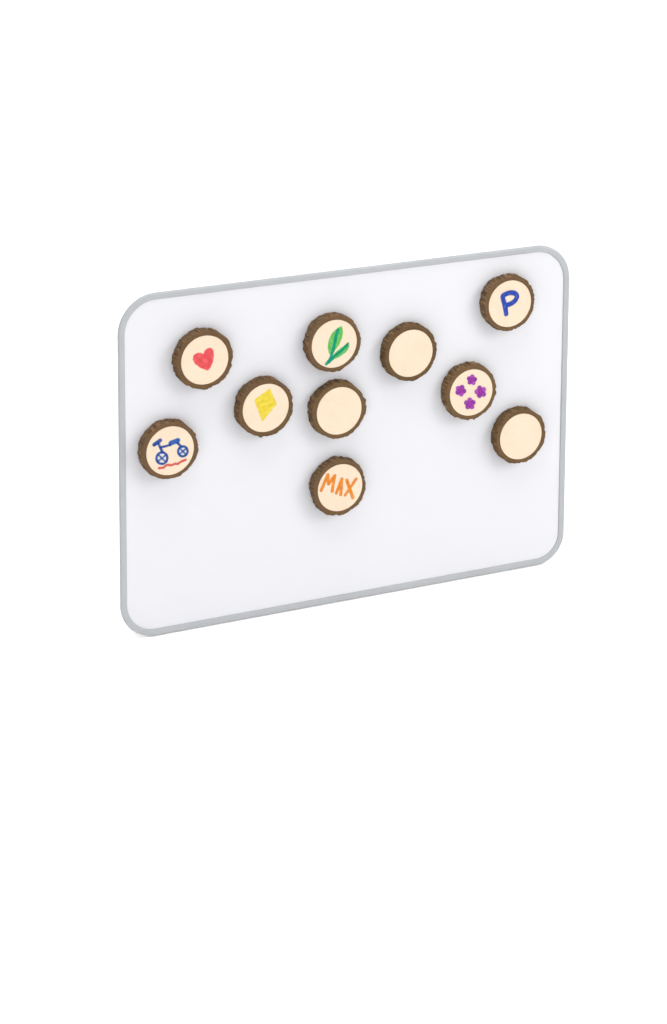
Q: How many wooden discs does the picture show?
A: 10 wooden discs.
